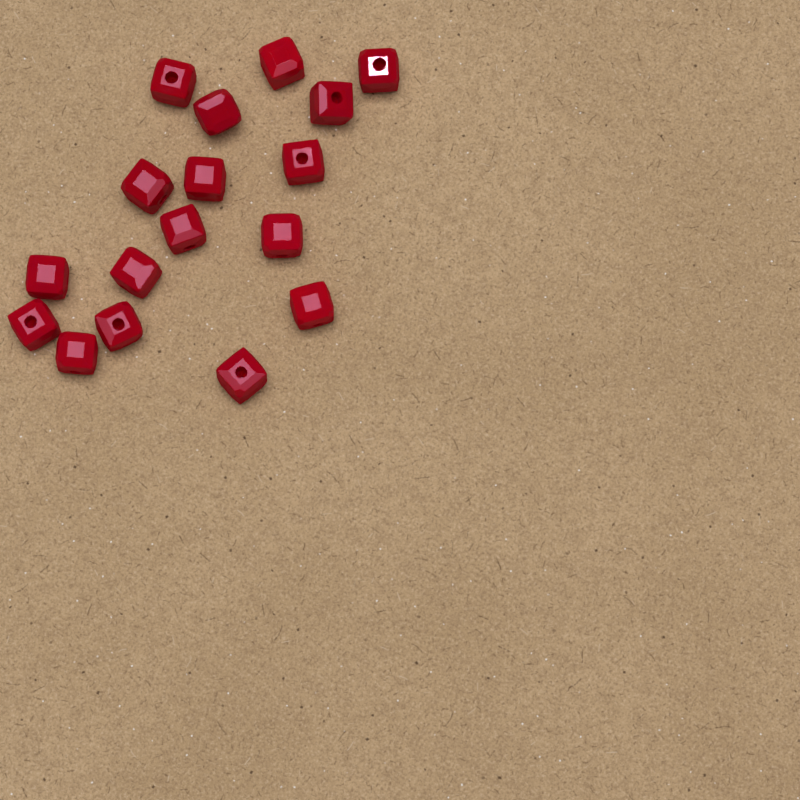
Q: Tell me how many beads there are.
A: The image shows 17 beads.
